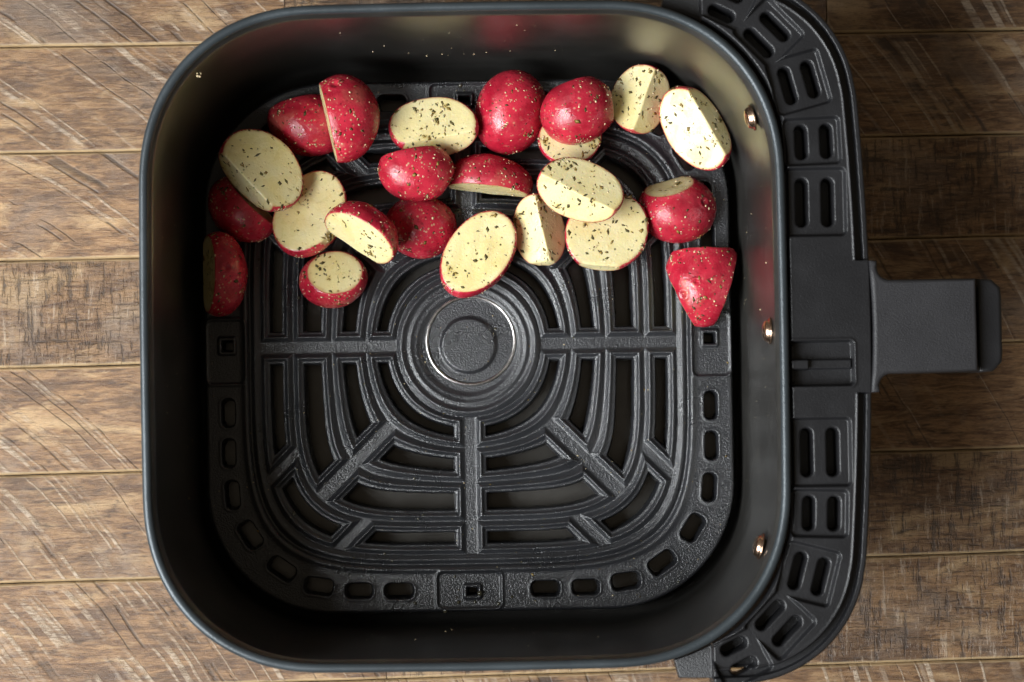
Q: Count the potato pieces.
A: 23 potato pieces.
